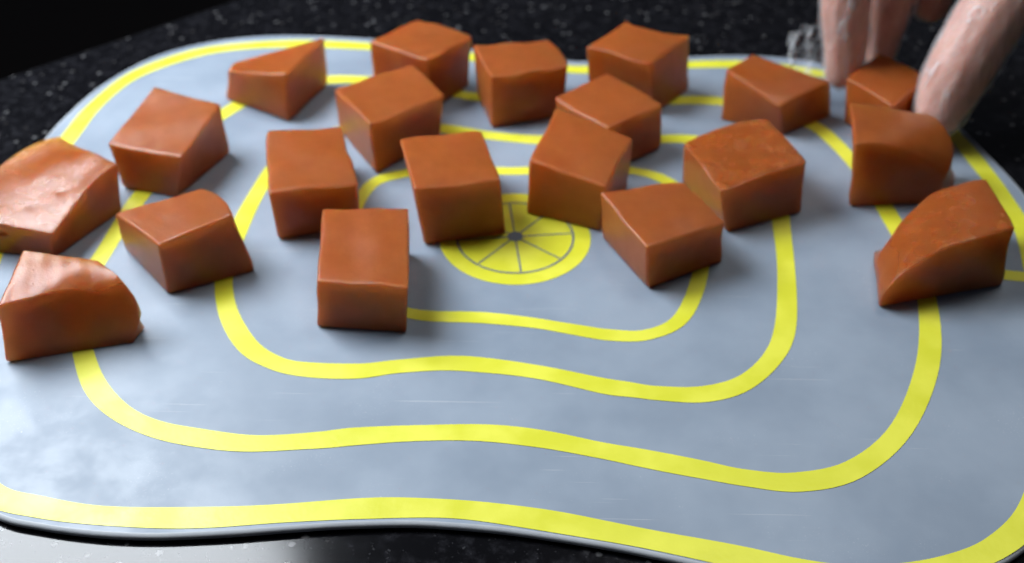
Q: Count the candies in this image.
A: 20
